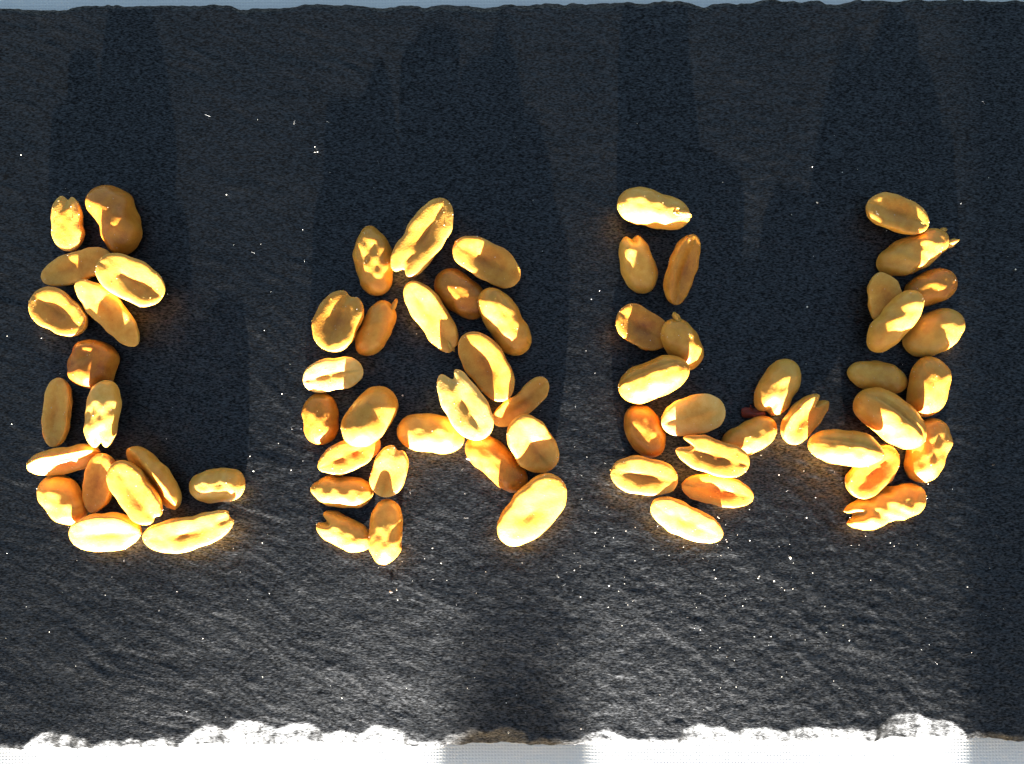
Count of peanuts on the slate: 68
